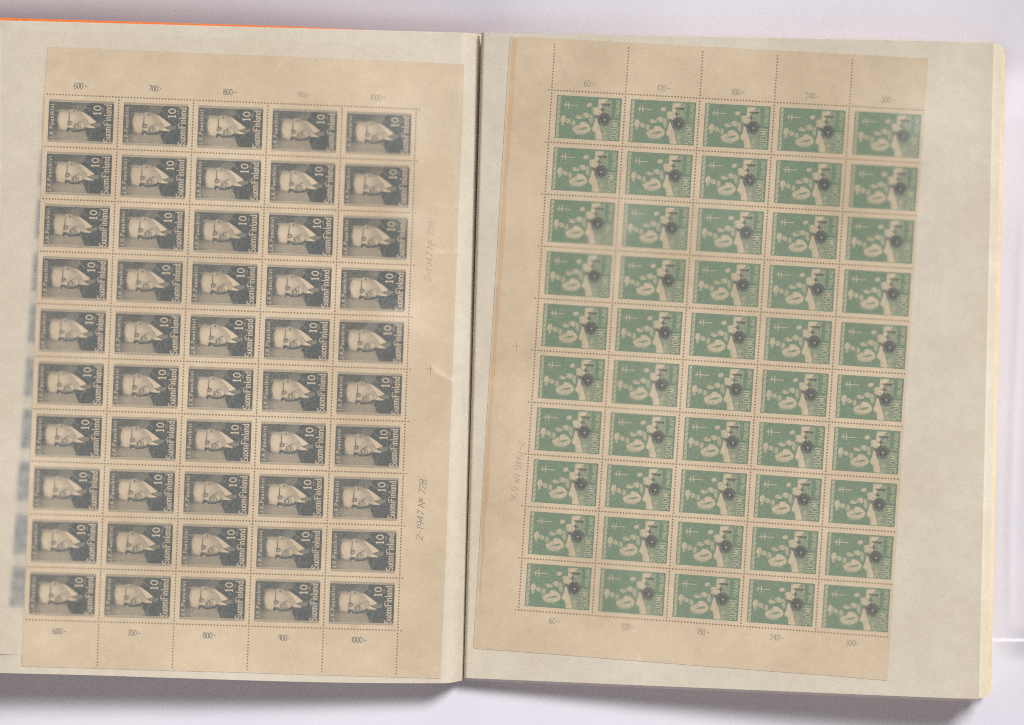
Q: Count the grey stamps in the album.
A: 50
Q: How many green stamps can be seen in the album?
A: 50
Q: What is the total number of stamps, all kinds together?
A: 100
